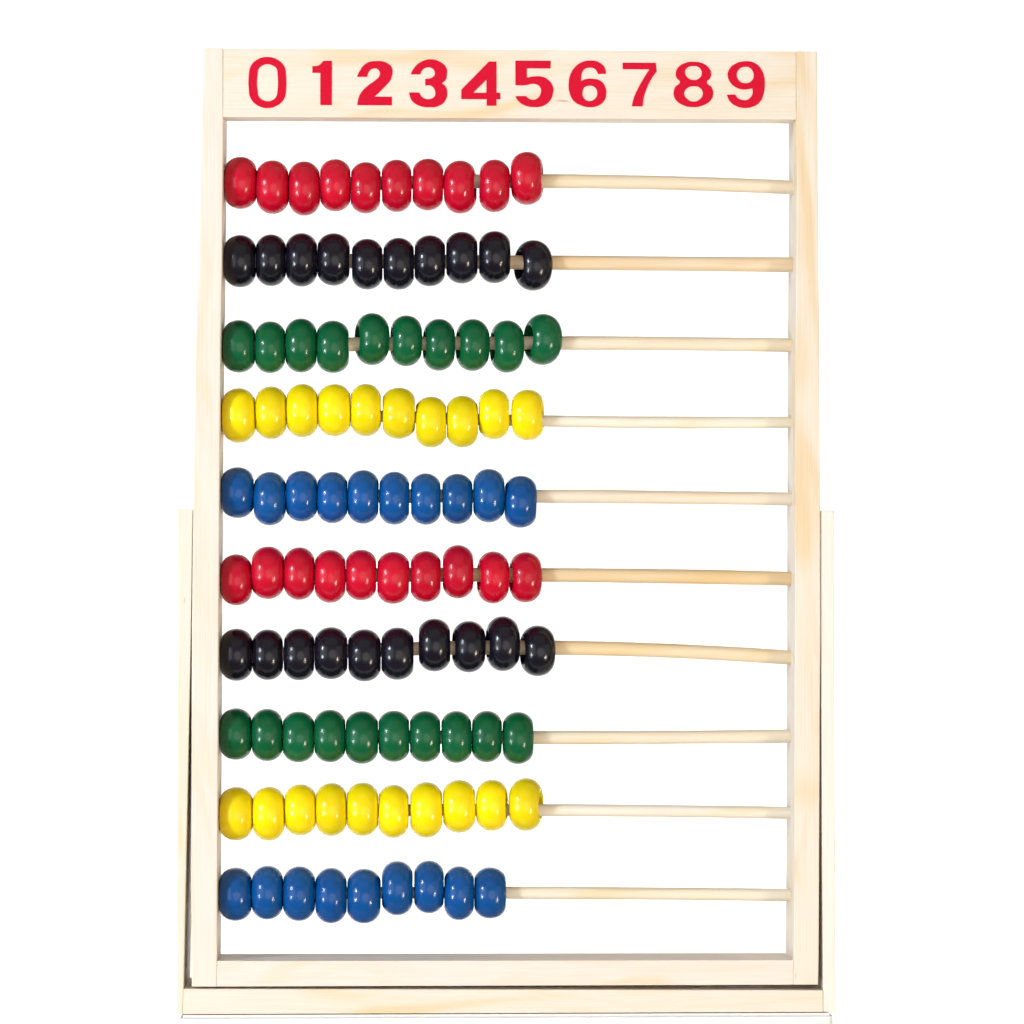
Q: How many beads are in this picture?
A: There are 99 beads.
